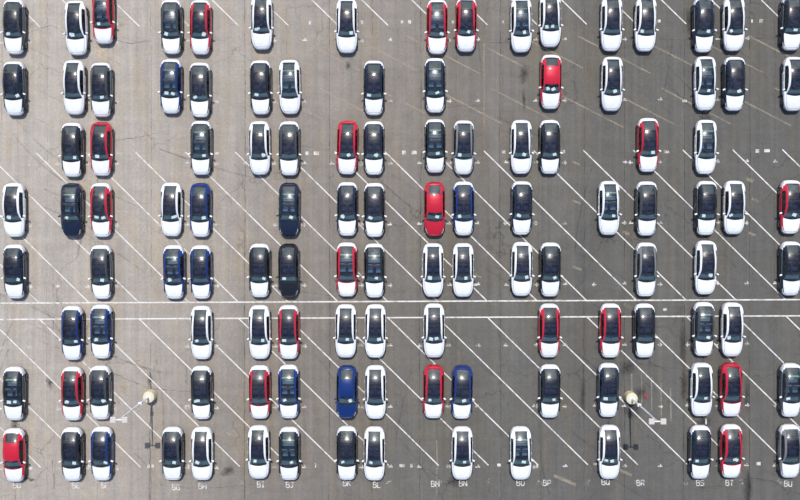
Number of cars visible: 117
